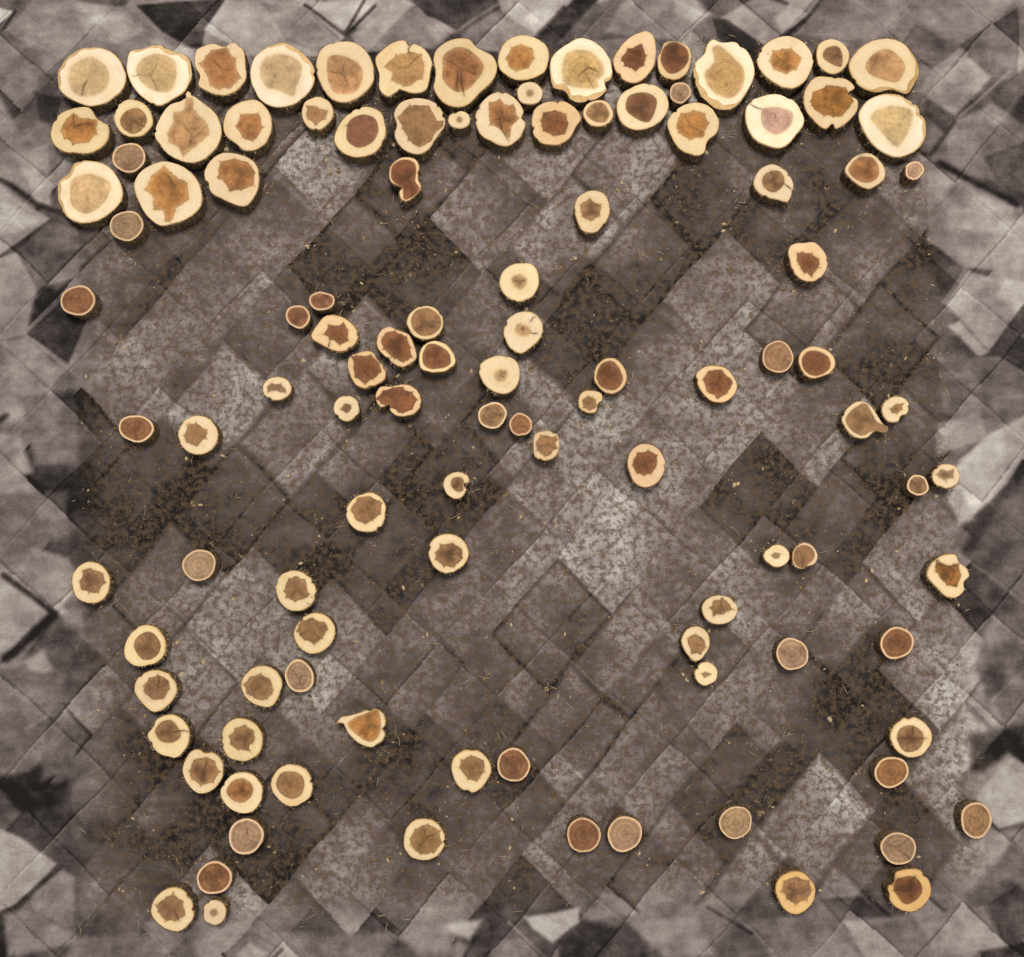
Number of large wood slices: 28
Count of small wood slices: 86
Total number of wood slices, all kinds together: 114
